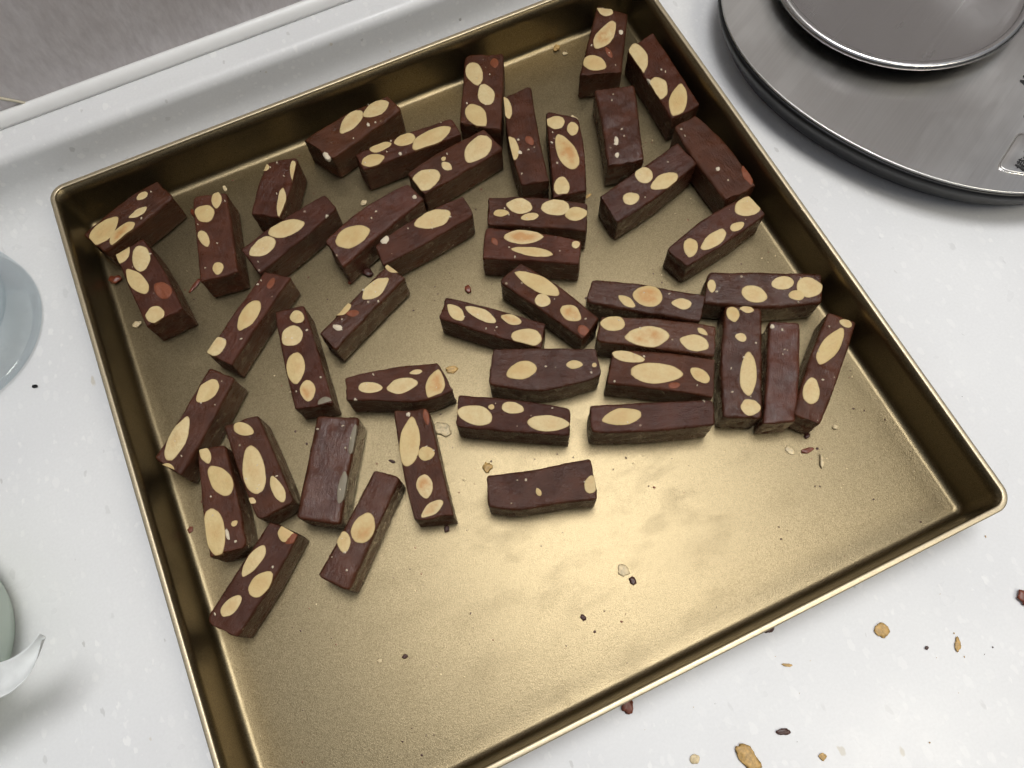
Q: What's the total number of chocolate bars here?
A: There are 45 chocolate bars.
